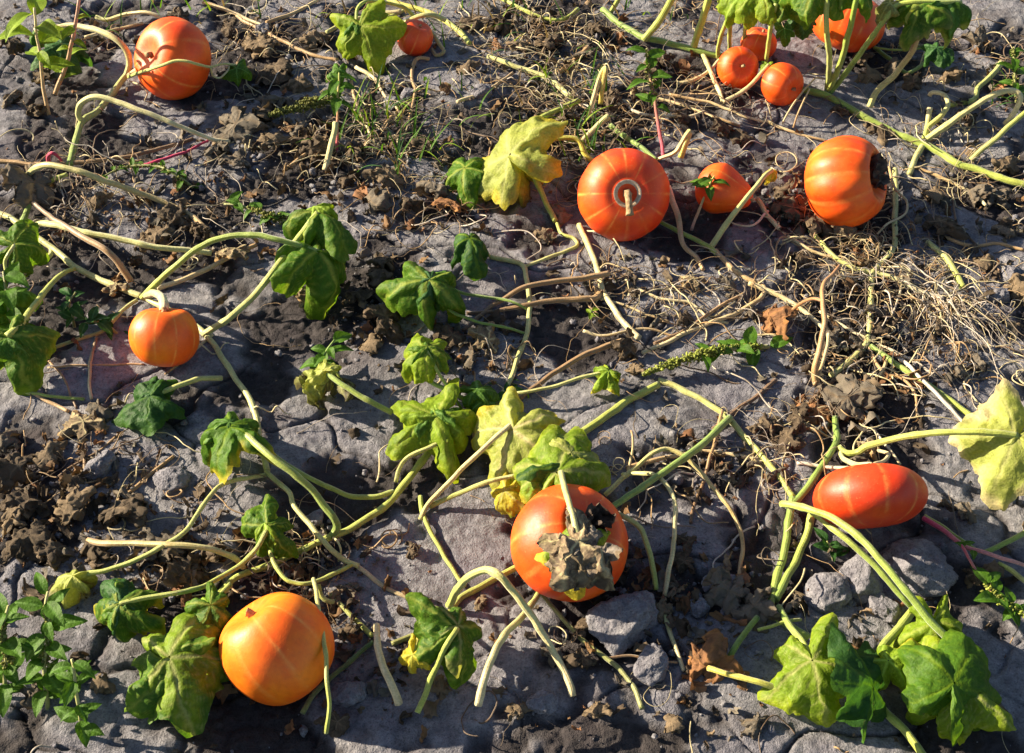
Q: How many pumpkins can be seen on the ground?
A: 13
